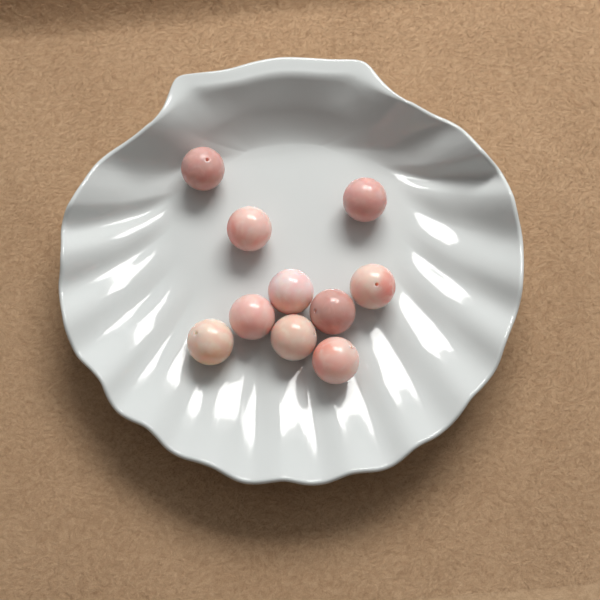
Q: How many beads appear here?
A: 10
